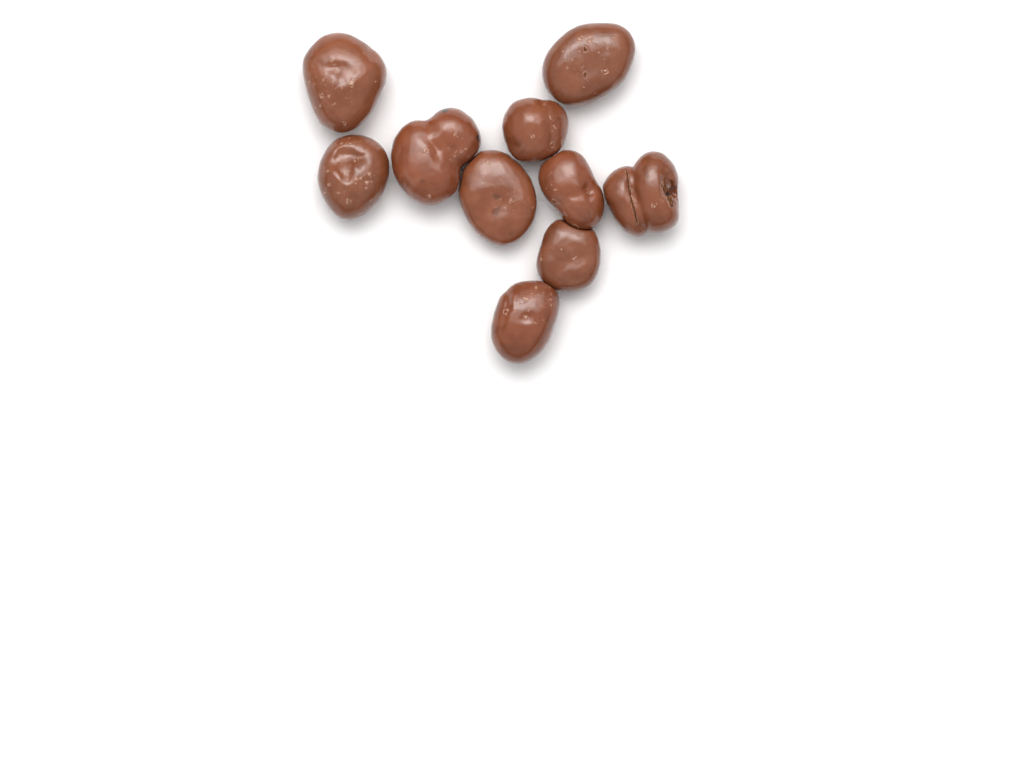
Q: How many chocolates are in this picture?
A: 10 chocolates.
